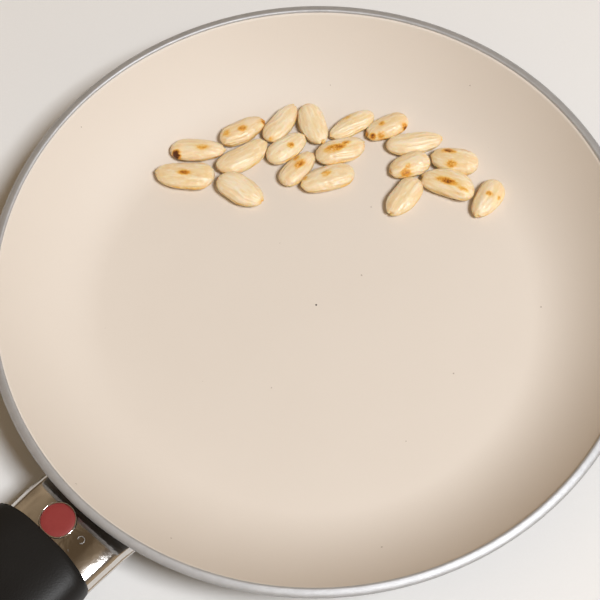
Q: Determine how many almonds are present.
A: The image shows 19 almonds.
